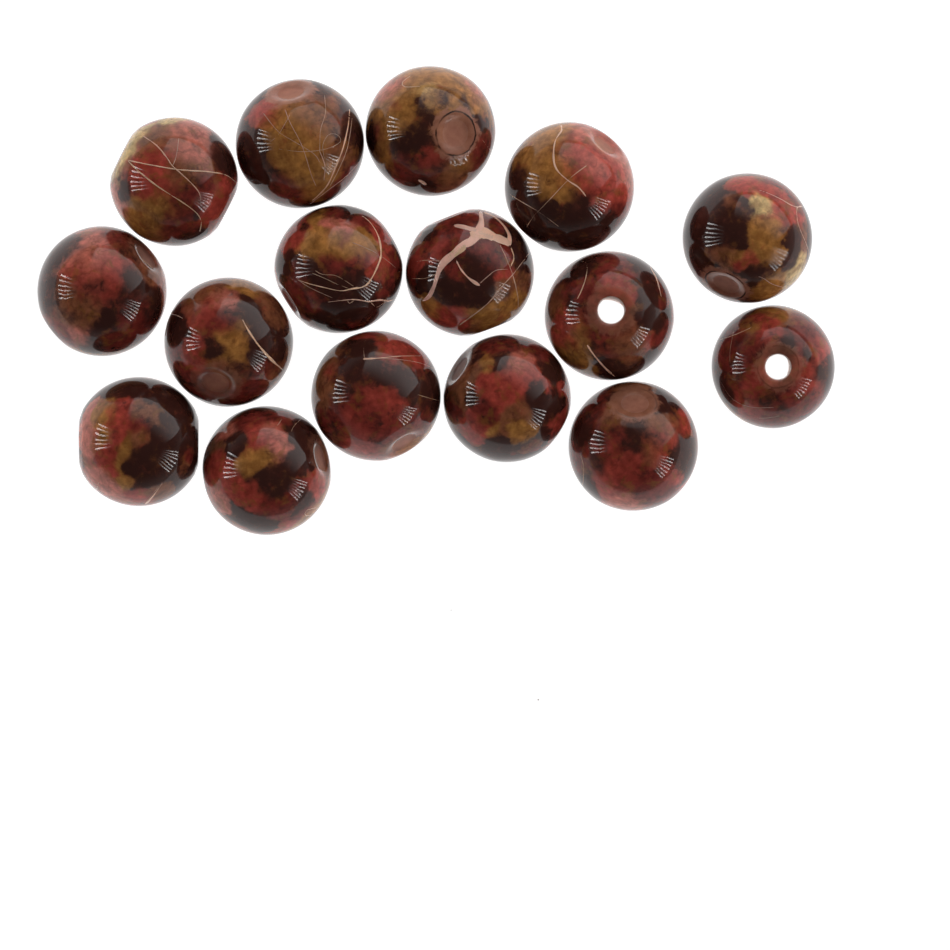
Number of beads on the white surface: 16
